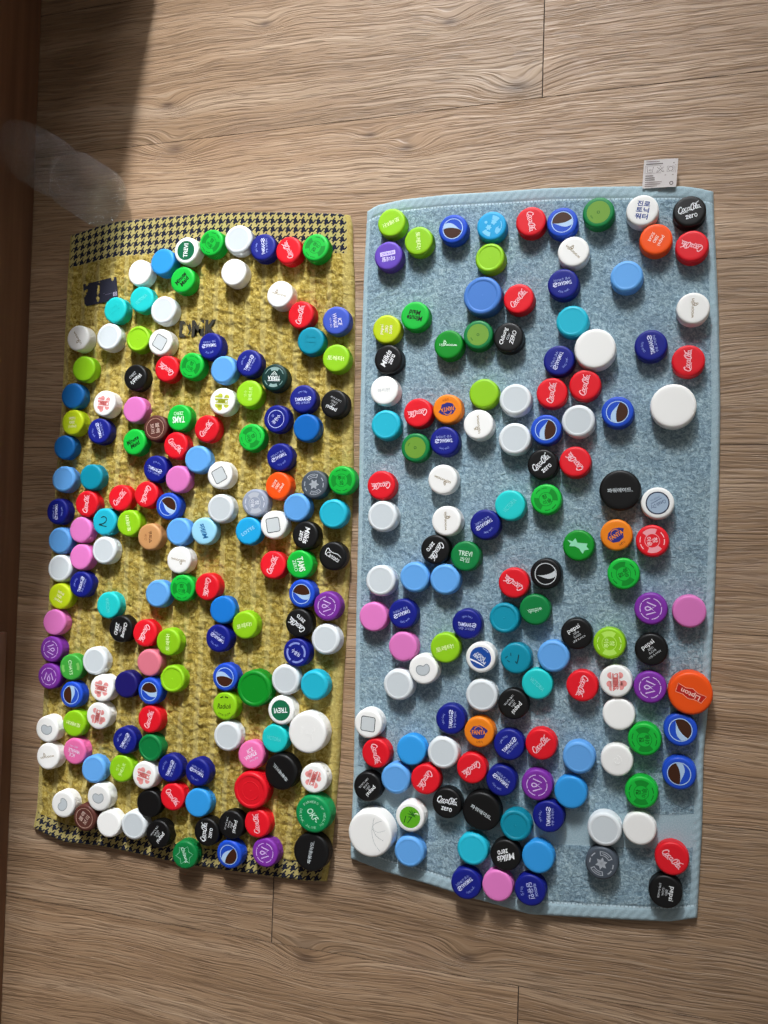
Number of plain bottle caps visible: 87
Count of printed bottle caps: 200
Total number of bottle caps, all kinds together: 287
